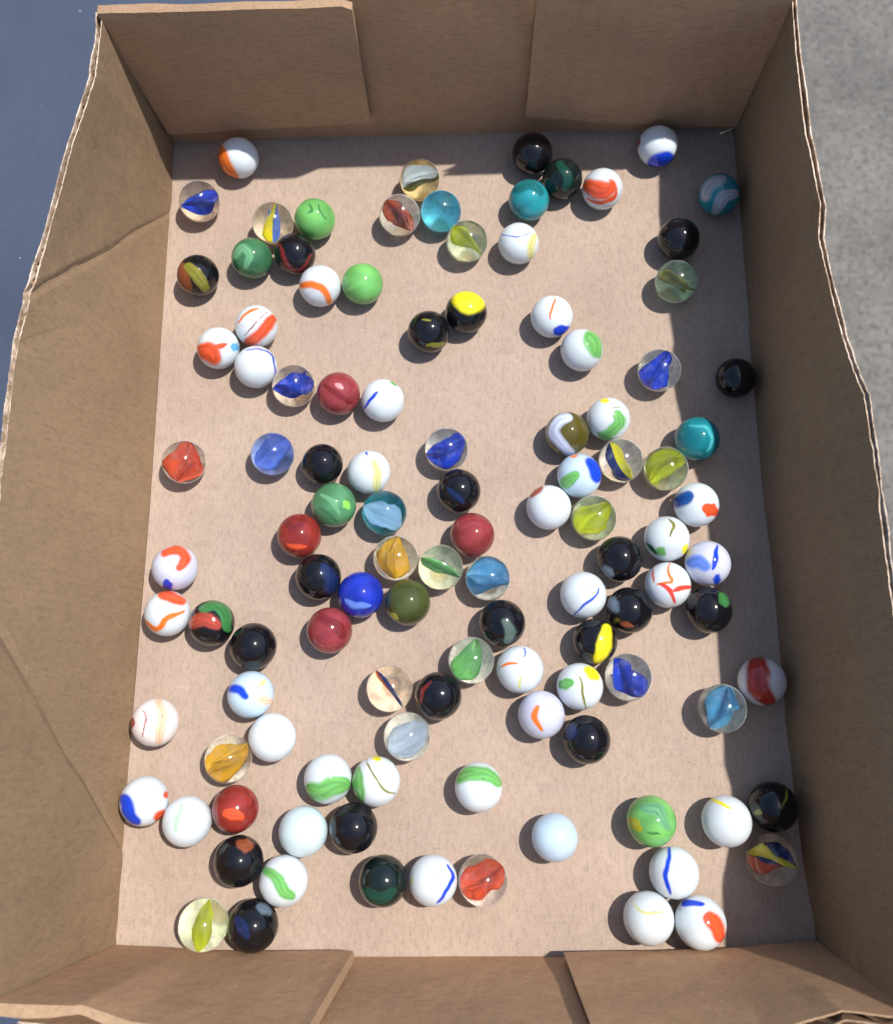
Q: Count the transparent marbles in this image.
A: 28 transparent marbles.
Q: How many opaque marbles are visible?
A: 83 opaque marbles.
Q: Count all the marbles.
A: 111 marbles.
